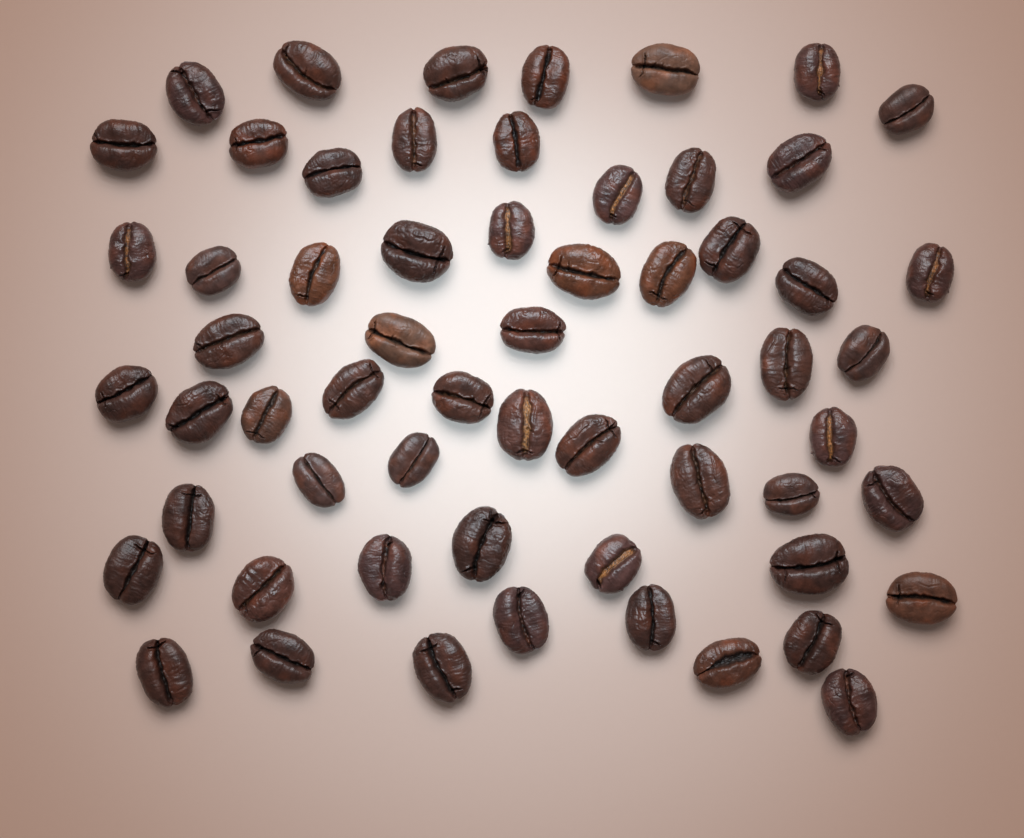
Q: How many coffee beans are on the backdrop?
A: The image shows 60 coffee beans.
